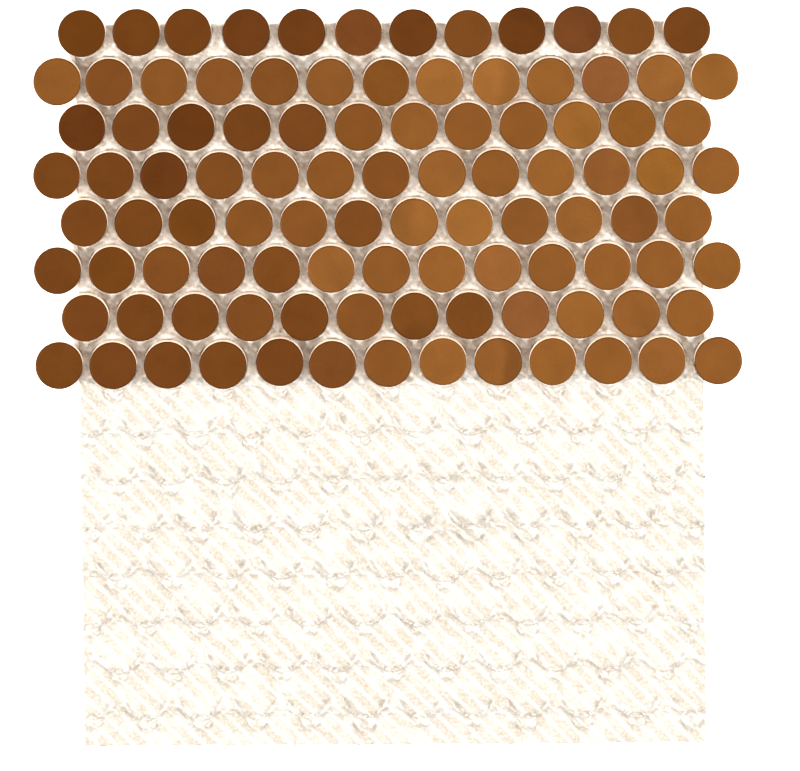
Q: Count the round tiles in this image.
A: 100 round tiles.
